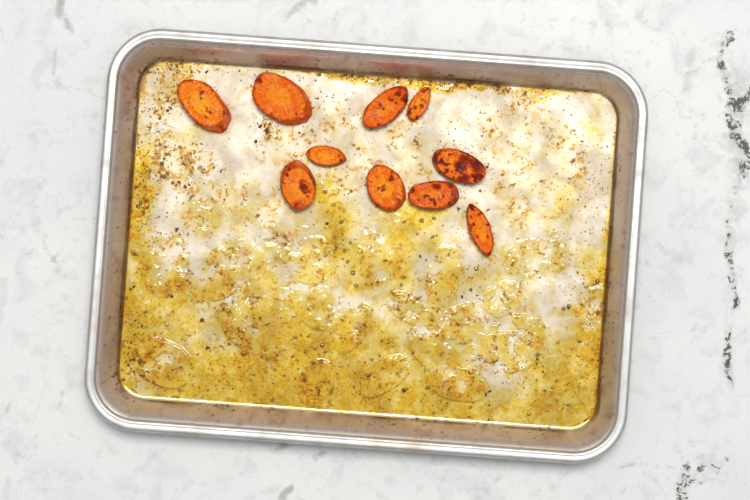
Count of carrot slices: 10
